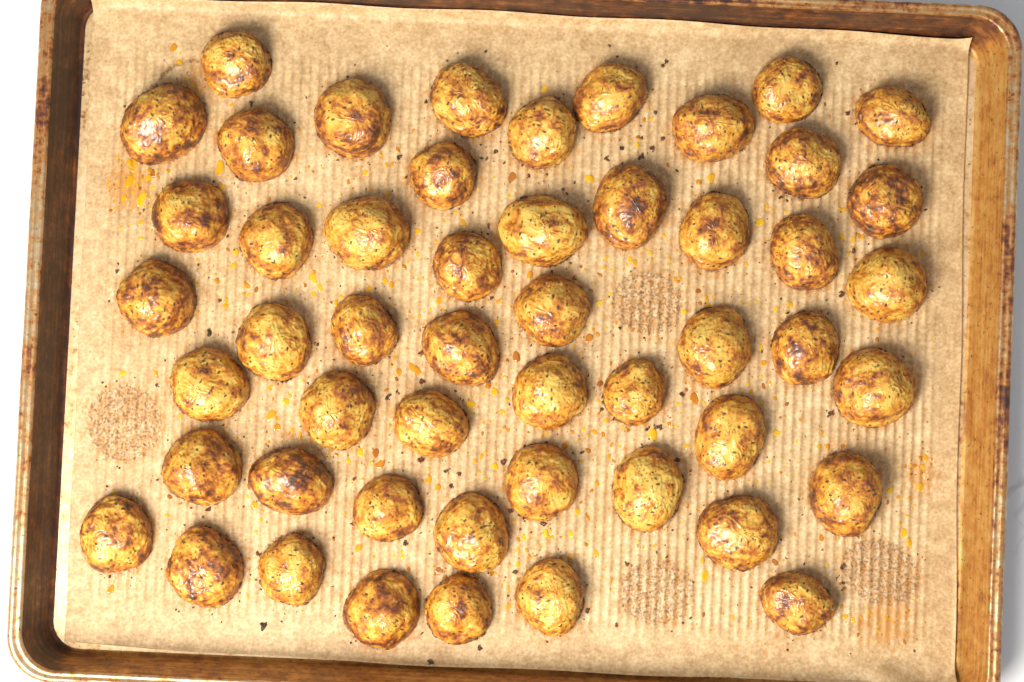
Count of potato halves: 51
